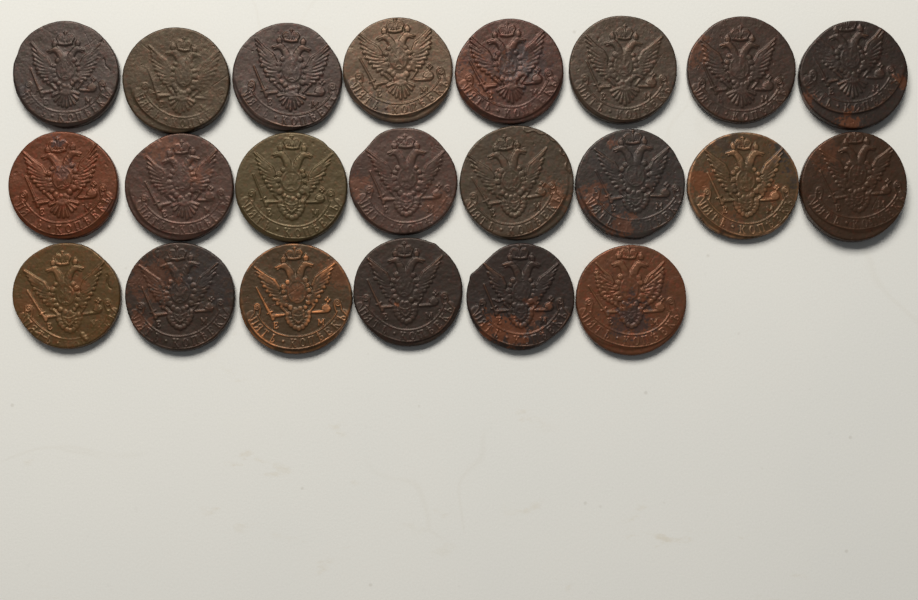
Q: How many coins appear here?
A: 22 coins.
